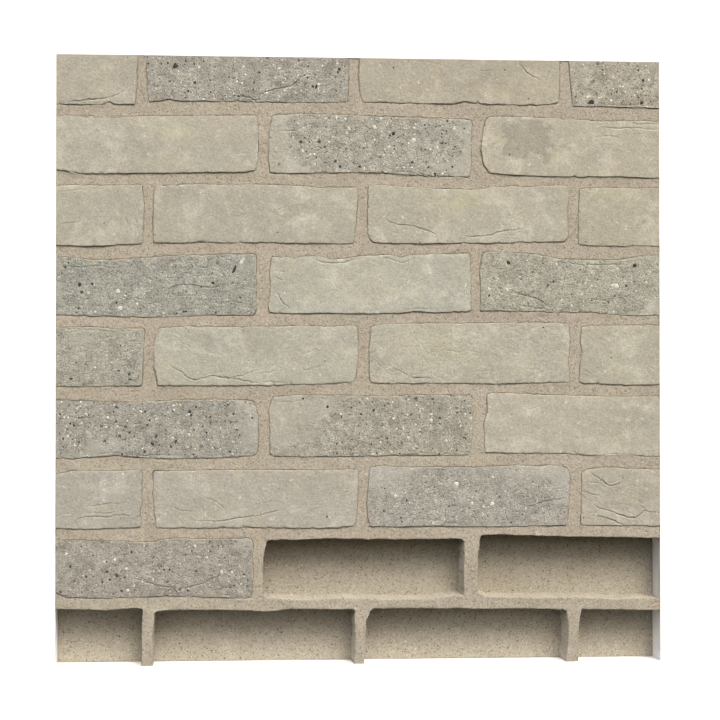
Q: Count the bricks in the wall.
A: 26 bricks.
